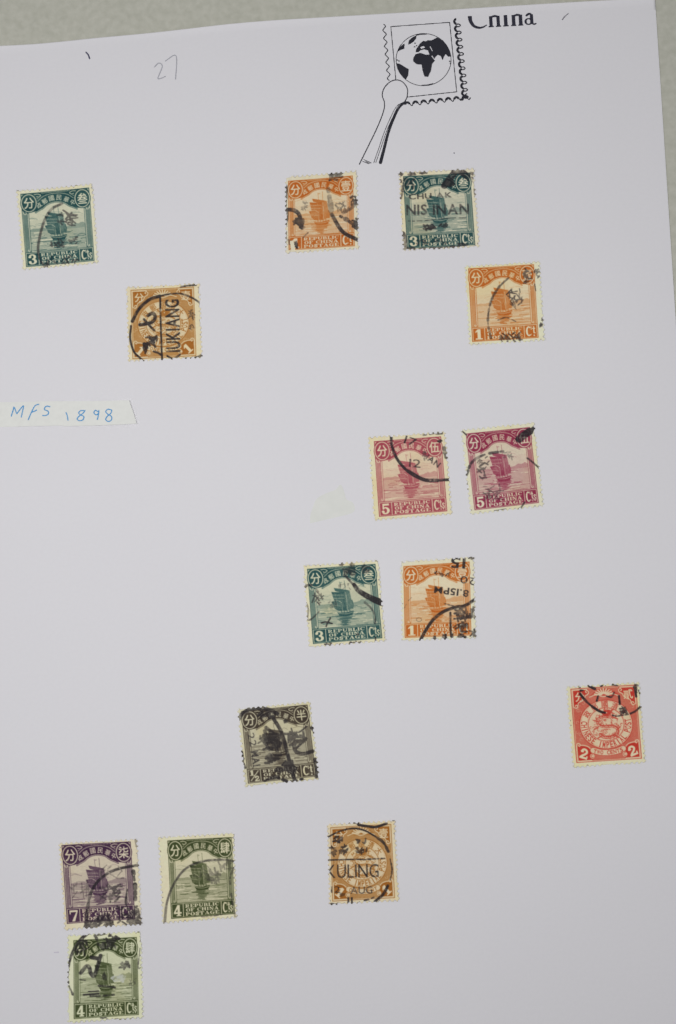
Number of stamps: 15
